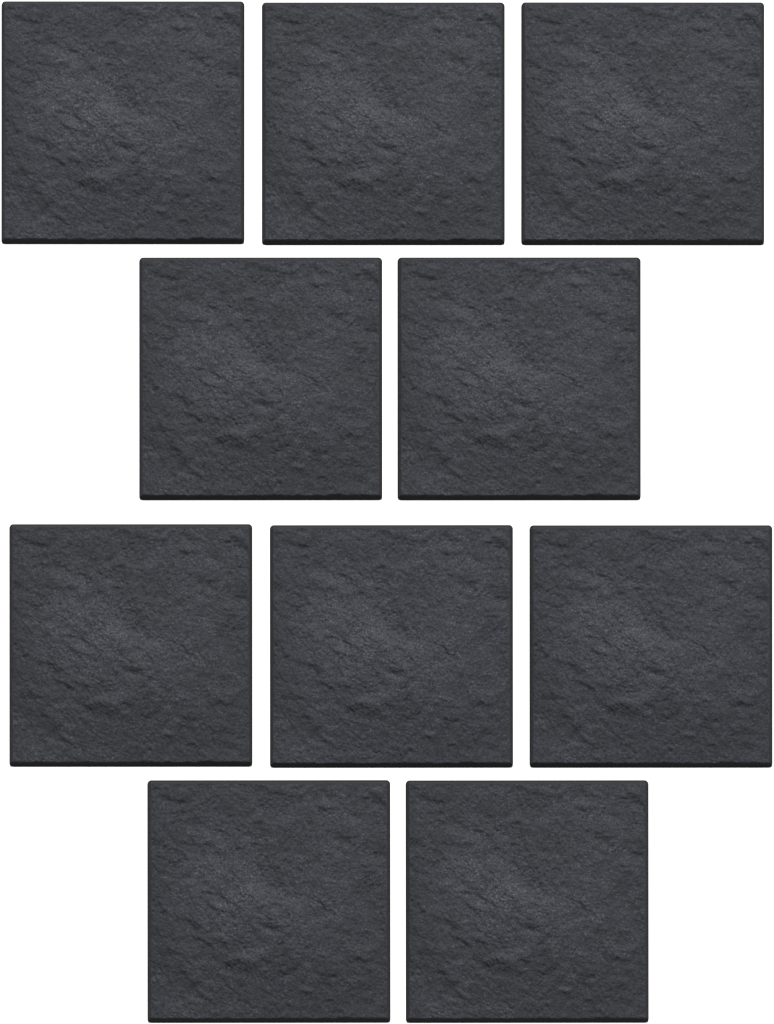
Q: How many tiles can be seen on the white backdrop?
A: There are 10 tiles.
